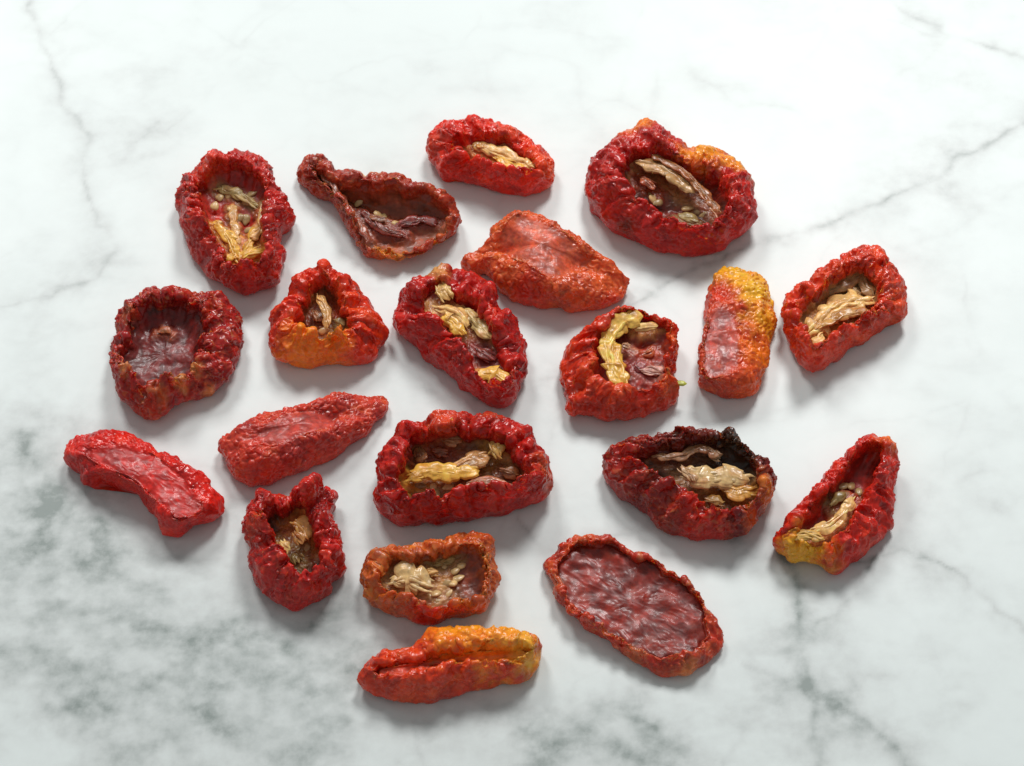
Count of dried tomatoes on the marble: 20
